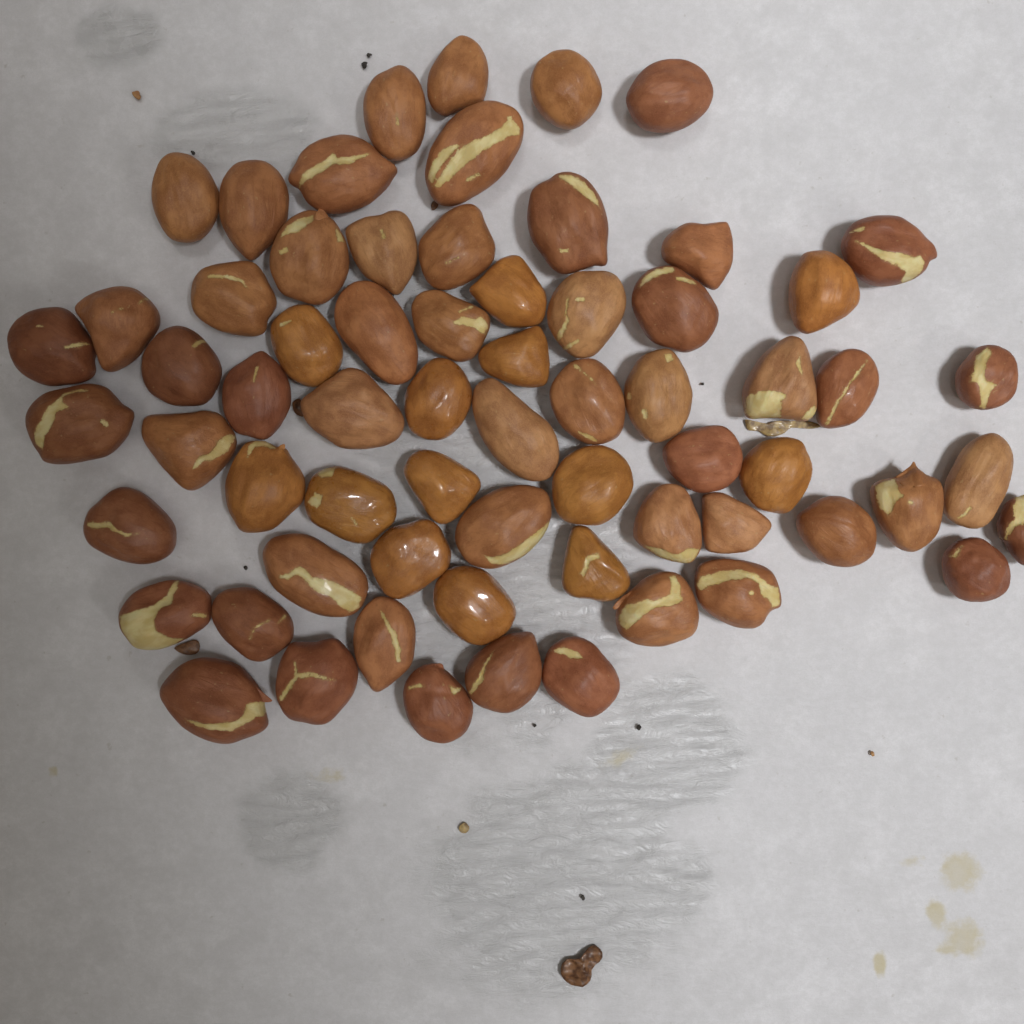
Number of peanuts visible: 66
